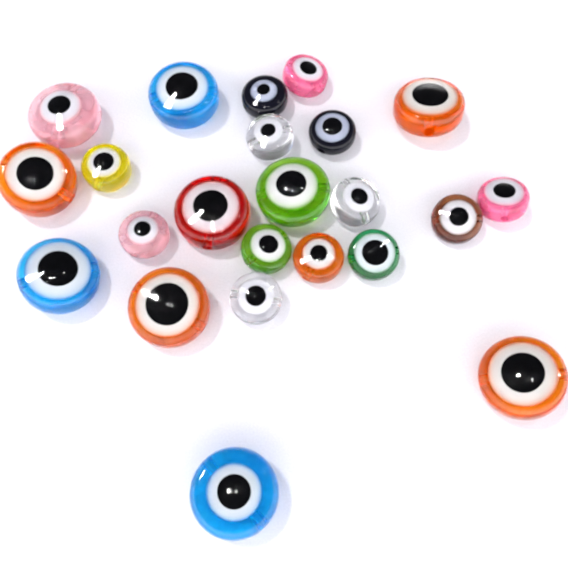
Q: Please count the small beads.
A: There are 13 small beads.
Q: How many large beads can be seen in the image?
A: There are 10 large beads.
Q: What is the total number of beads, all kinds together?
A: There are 23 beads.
